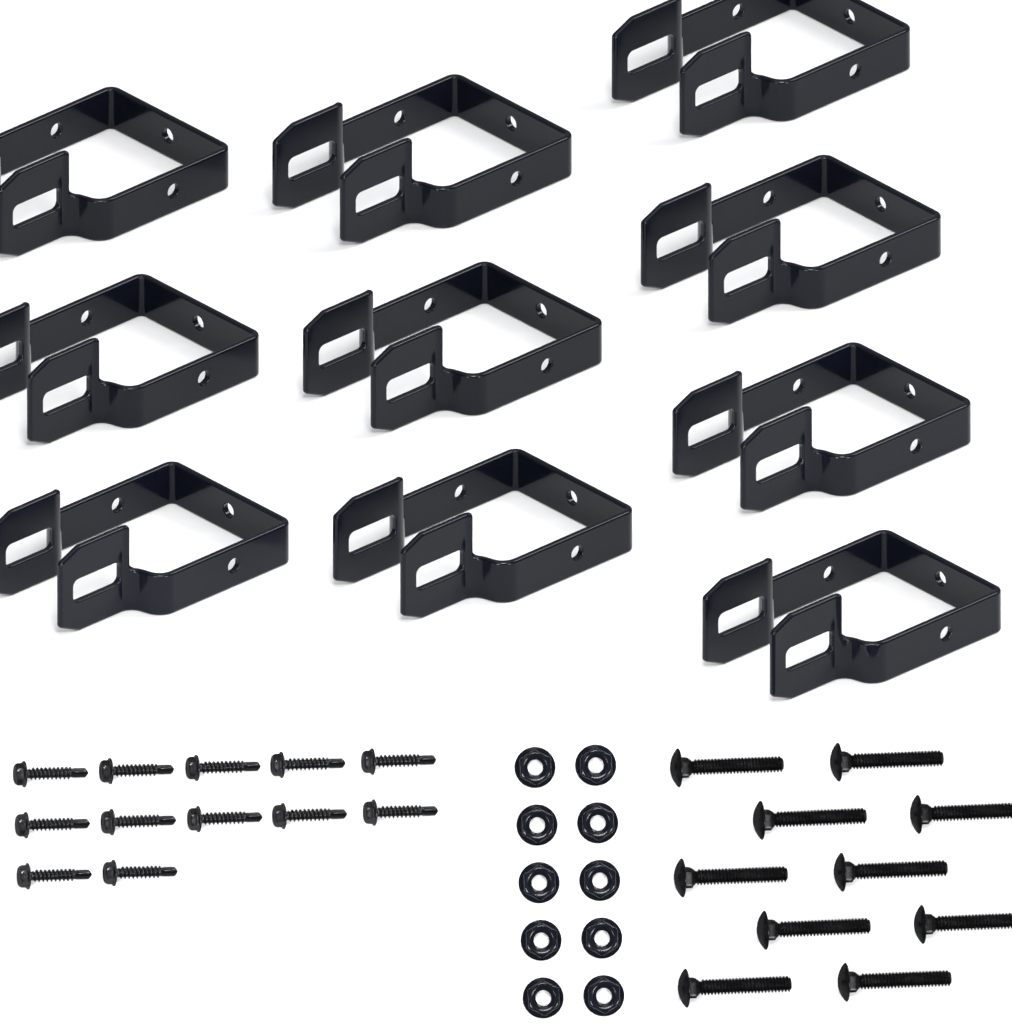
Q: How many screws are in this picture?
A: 12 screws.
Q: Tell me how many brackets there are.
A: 10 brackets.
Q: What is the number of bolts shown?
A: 10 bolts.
